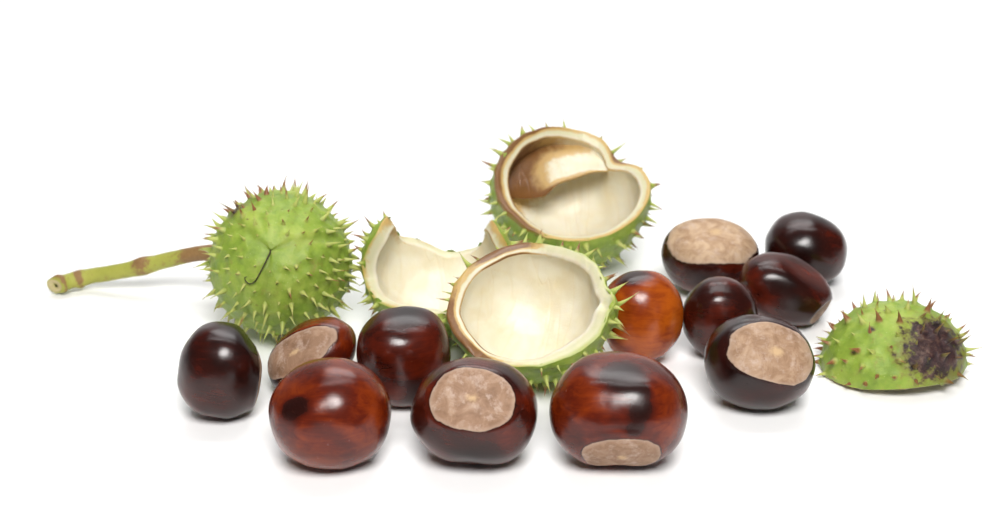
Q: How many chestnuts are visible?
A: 12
